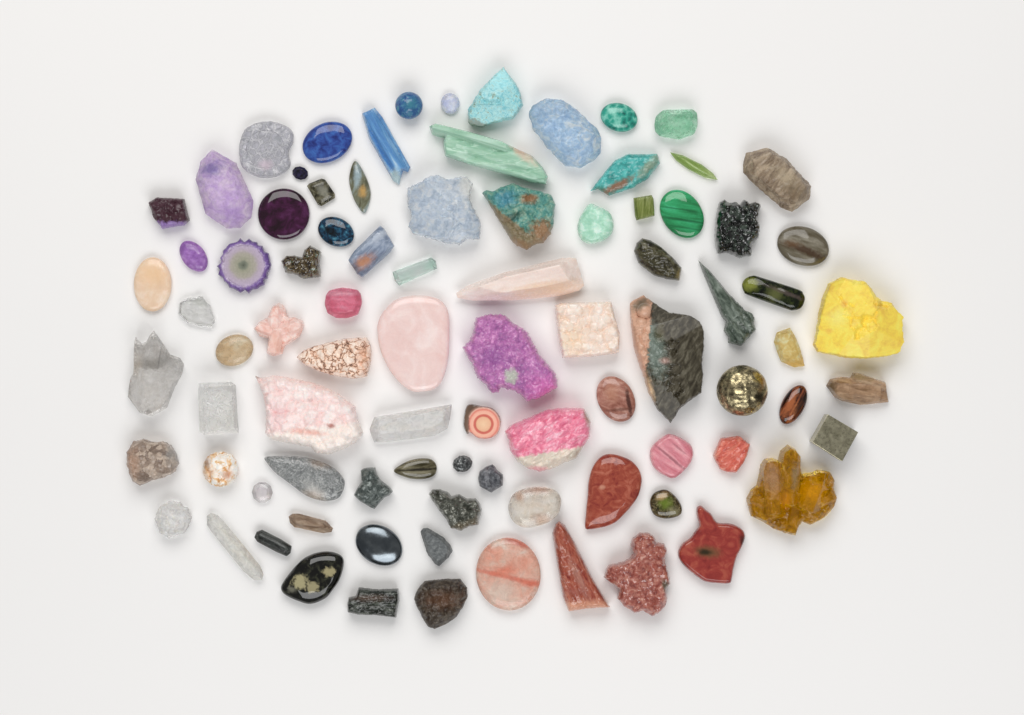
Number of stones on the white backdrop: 87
